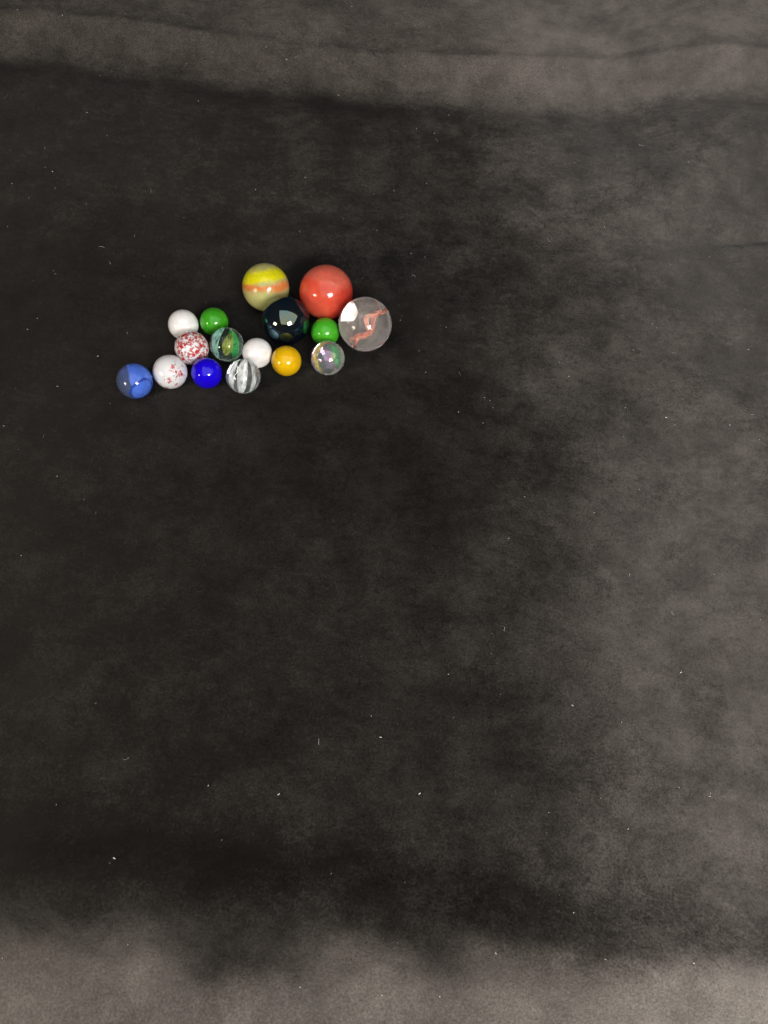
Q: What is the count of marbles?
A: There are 16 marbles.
